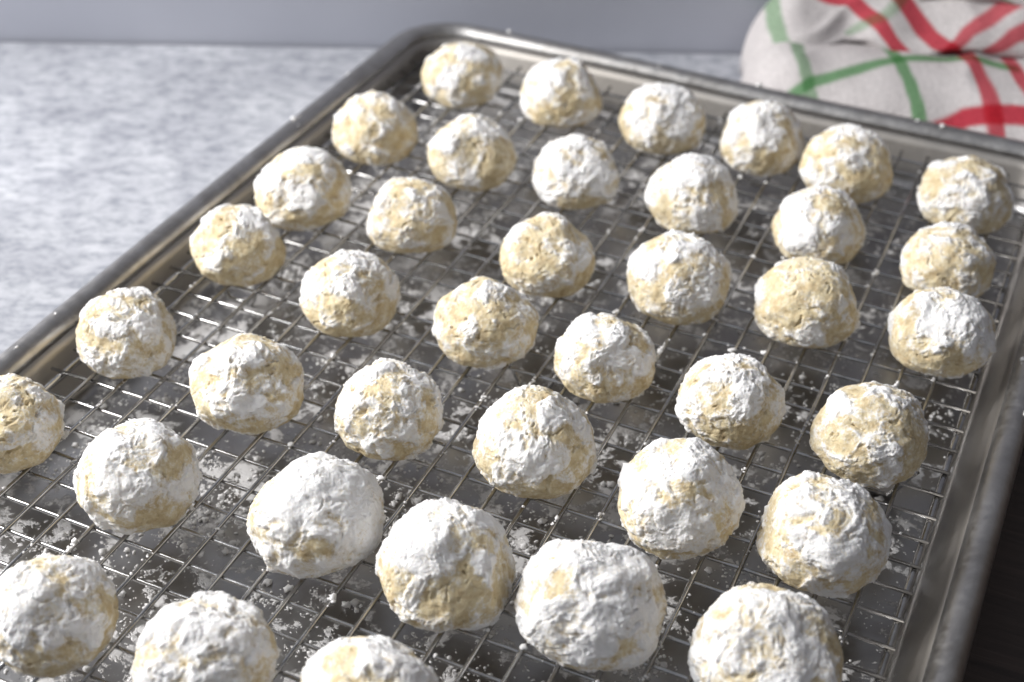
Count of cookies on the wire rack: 39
